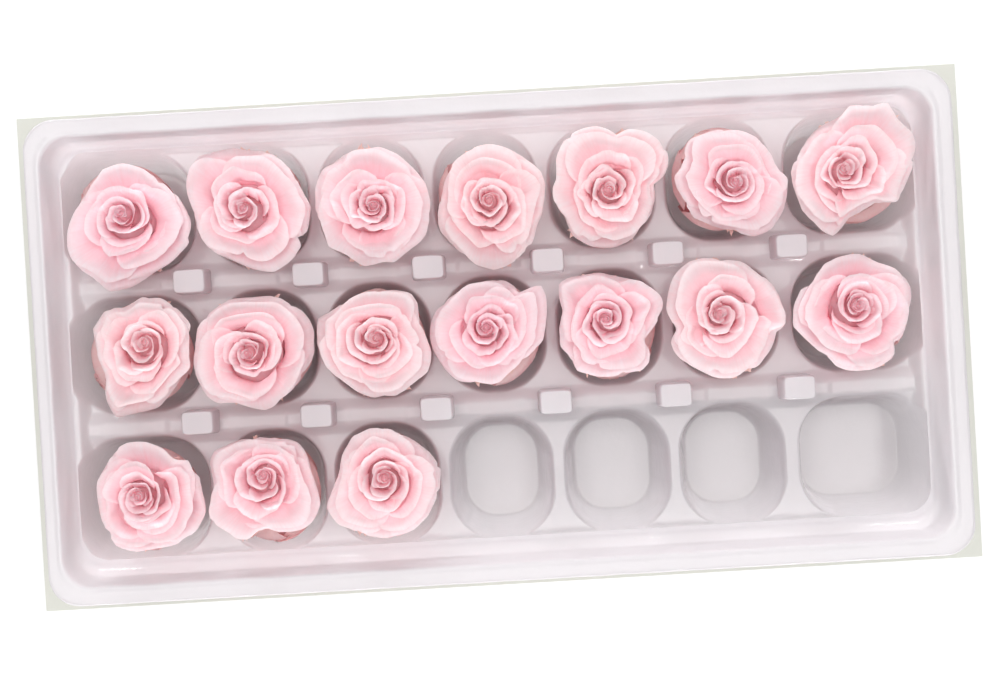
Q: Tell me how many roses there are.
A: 17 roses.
